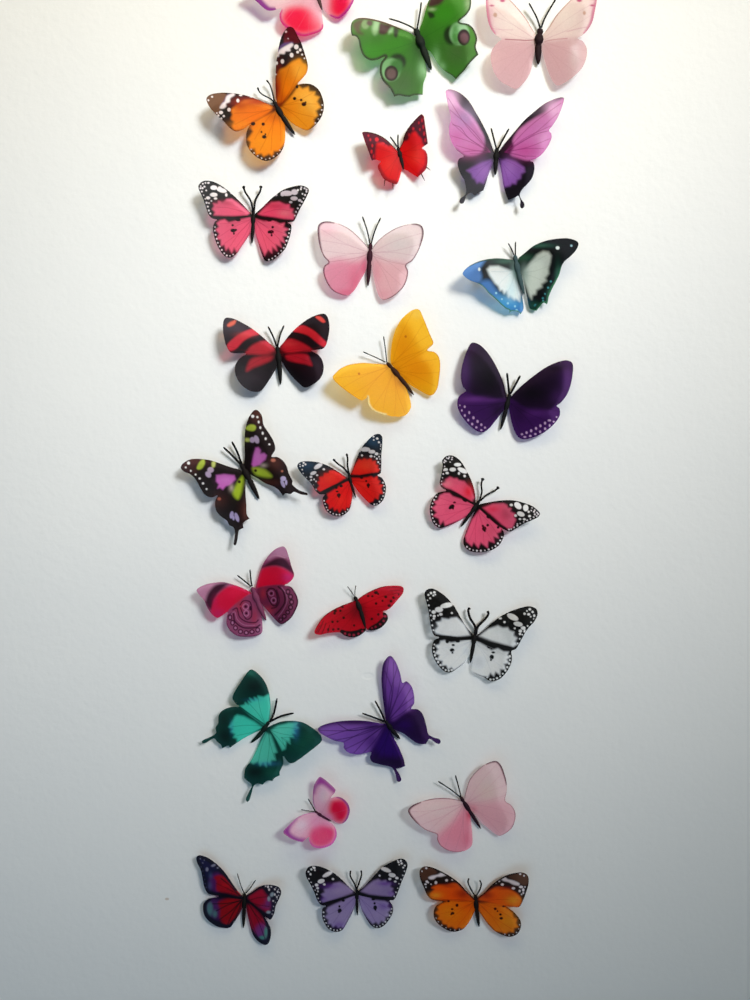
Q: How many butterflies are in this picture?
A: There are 25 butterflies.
